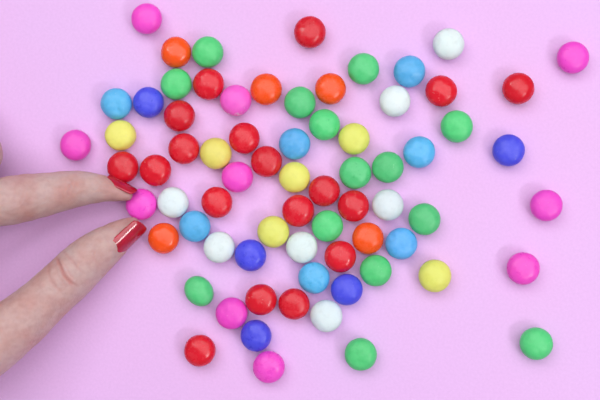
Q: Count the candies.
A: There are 72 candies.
